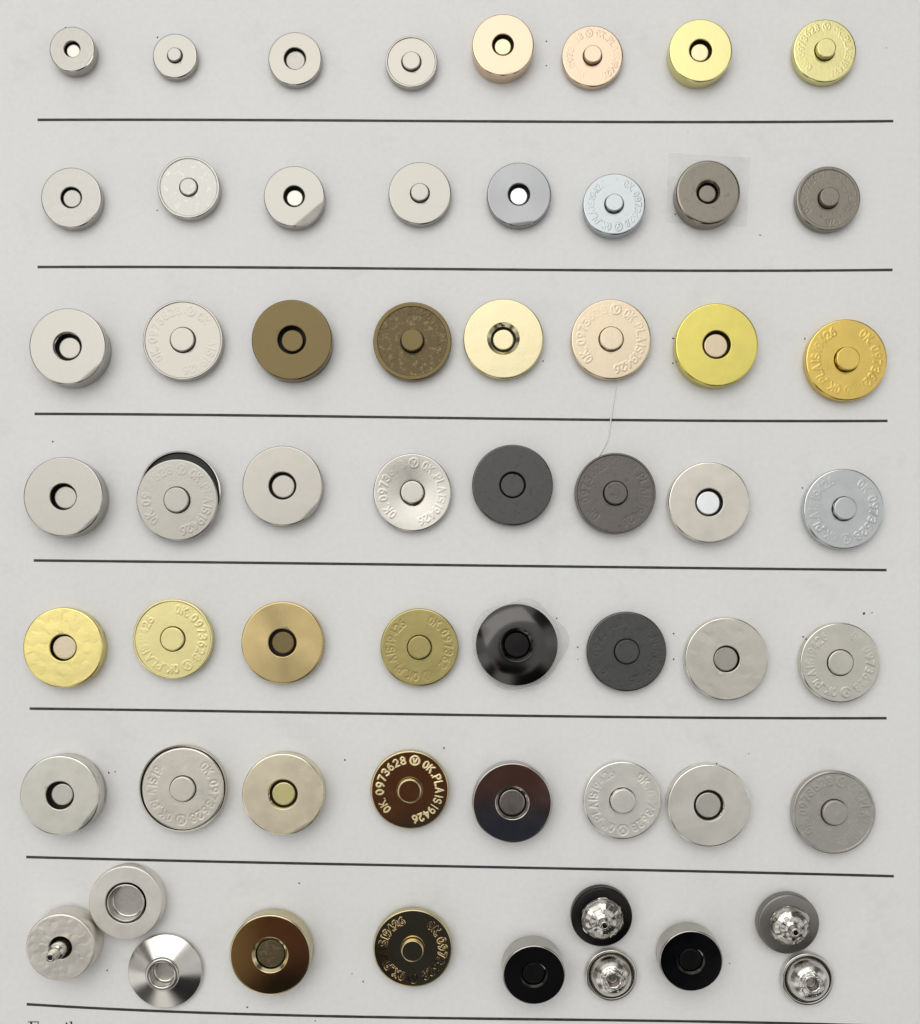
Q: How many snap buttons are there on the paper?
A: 59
